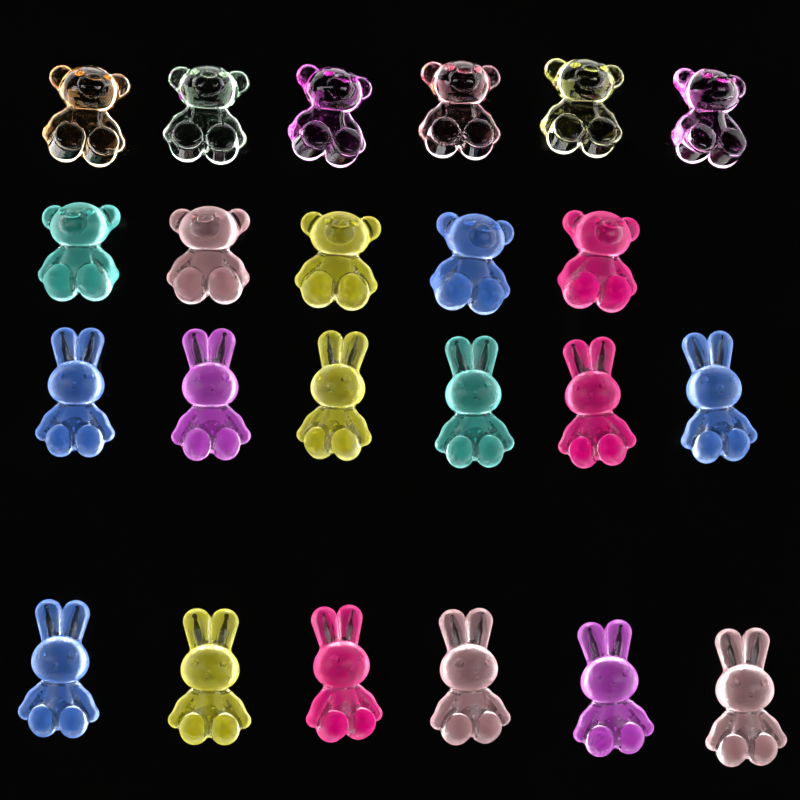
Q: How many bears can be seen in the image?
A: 11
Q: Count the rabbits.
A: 12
